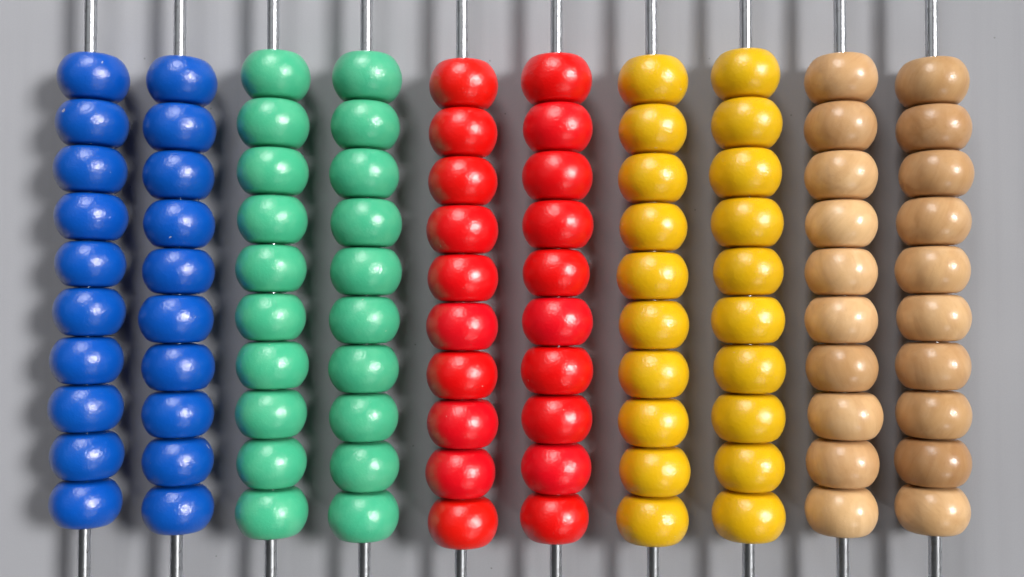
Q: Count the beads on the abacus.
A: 100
